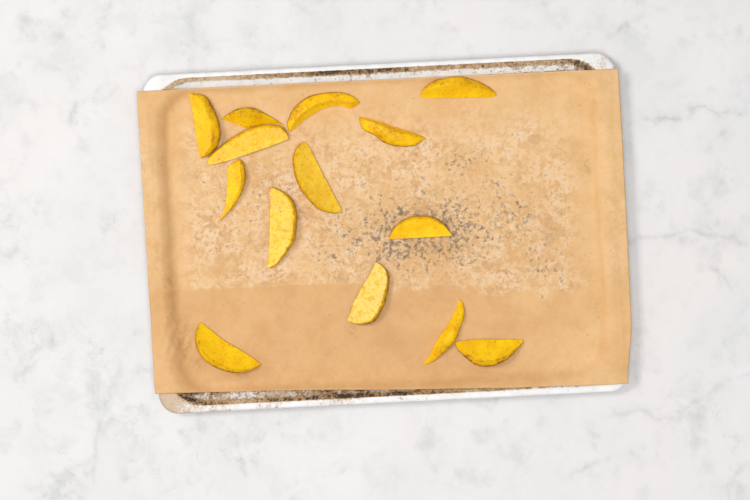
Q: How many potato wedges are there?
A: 14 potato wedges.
